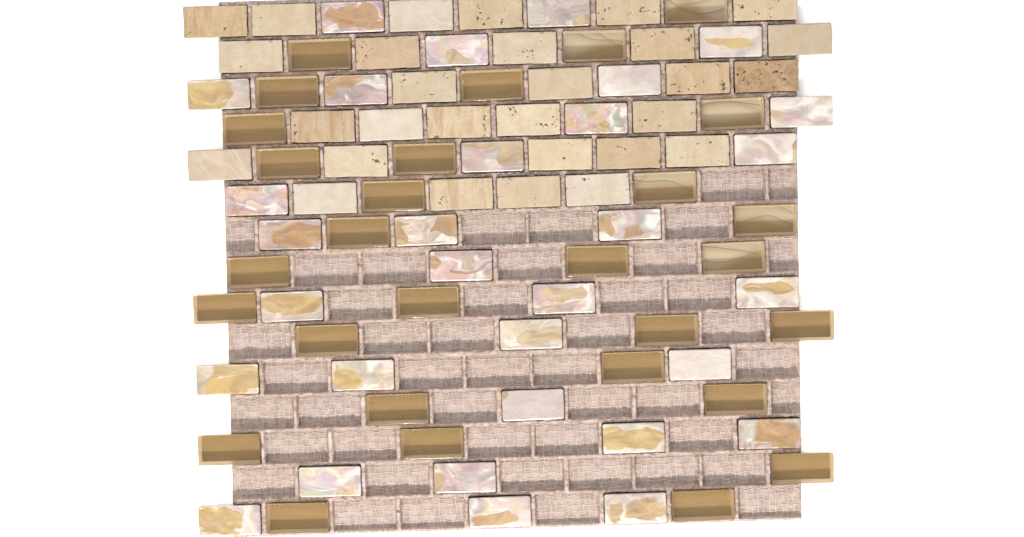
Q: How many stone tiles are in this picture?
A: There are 29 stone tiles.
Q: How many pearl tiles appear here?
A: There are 31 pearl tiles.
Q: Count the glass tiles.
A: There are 29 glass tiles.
